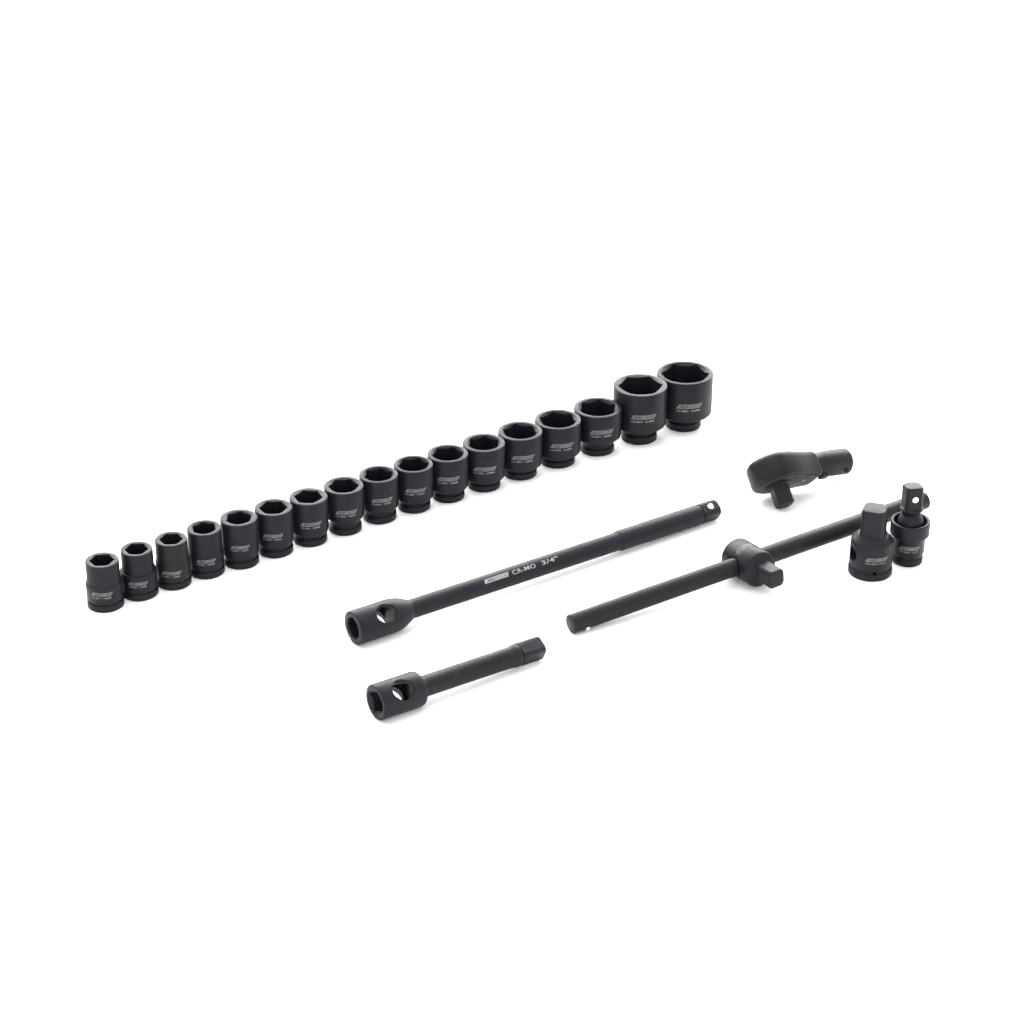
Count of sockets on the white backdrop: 17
